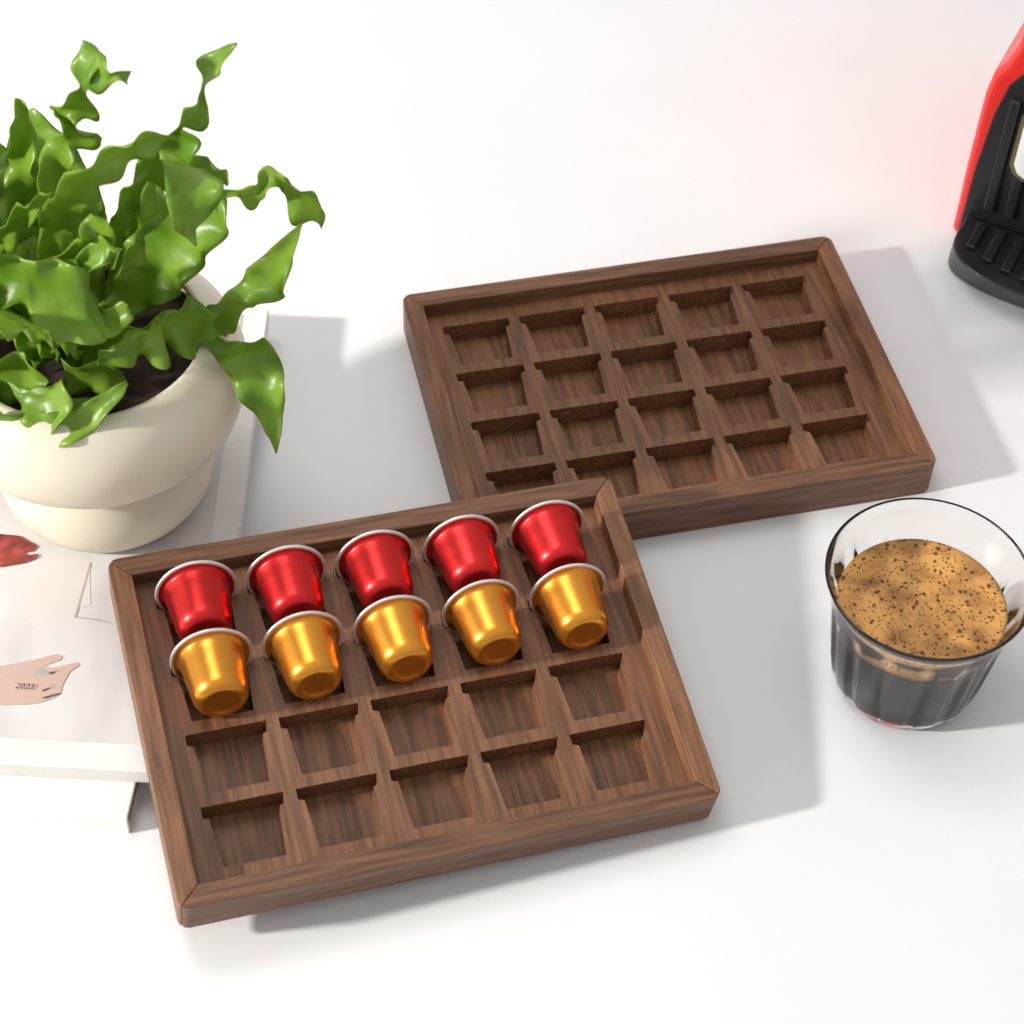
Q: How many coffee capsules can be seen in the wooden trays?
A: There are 10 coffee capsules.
